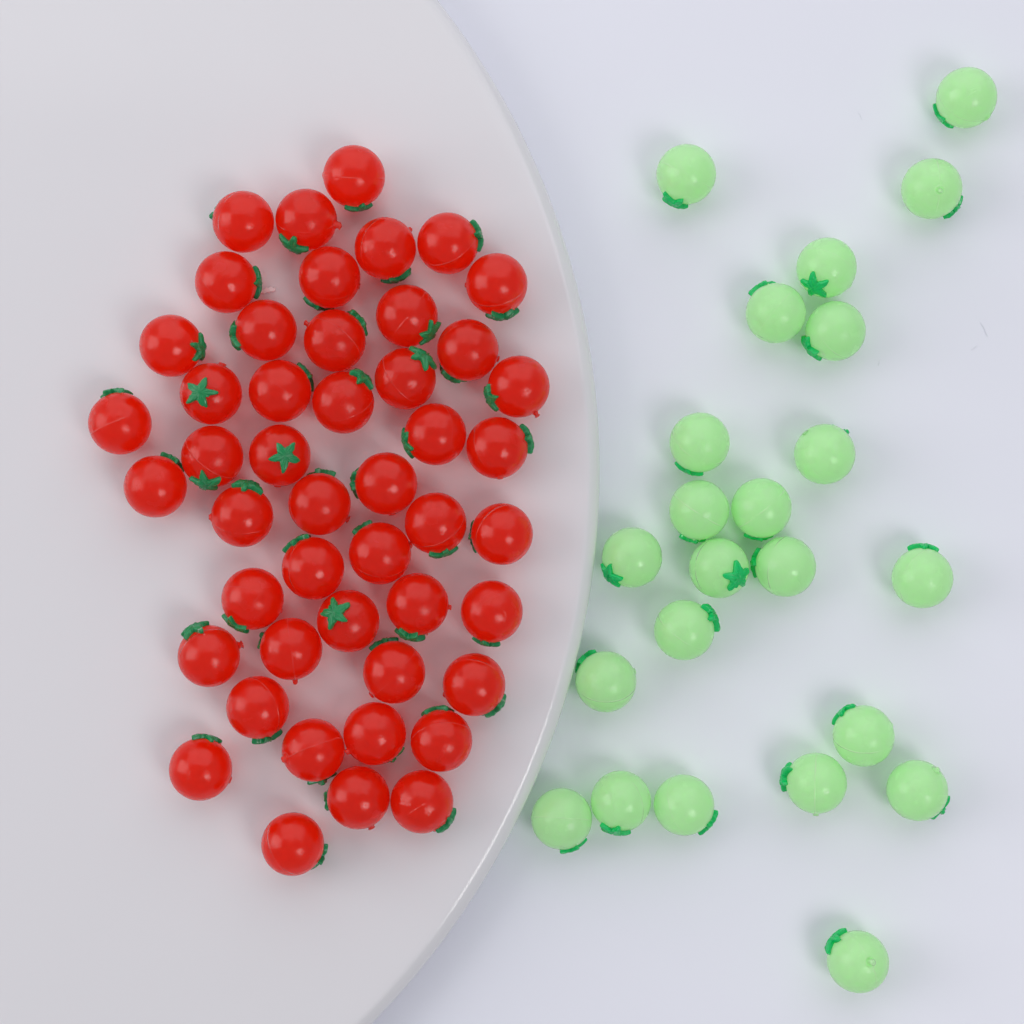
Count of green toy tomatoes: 23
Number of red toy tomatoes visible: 47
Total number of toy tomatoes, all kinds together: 70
